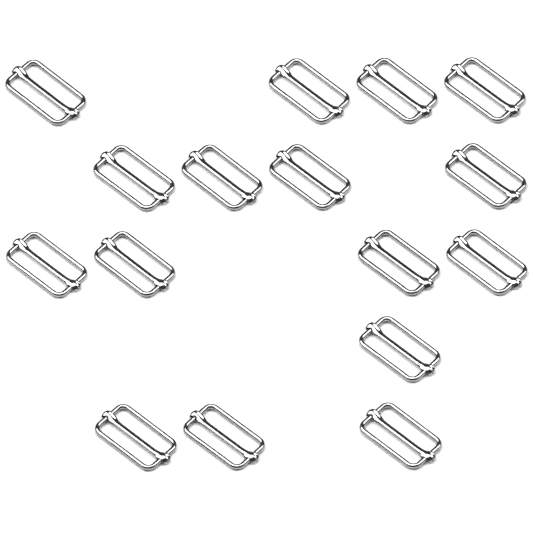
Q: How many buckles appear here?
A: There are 16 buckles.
